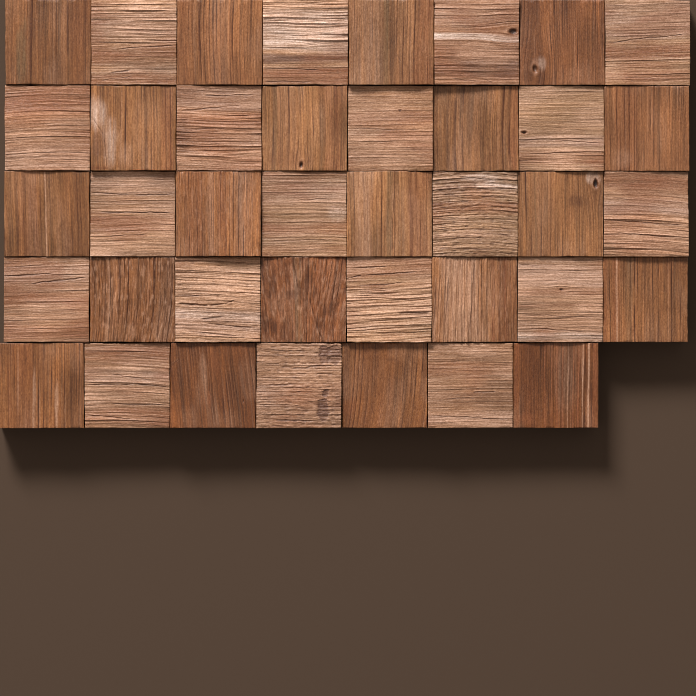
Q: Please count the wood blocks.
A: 39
